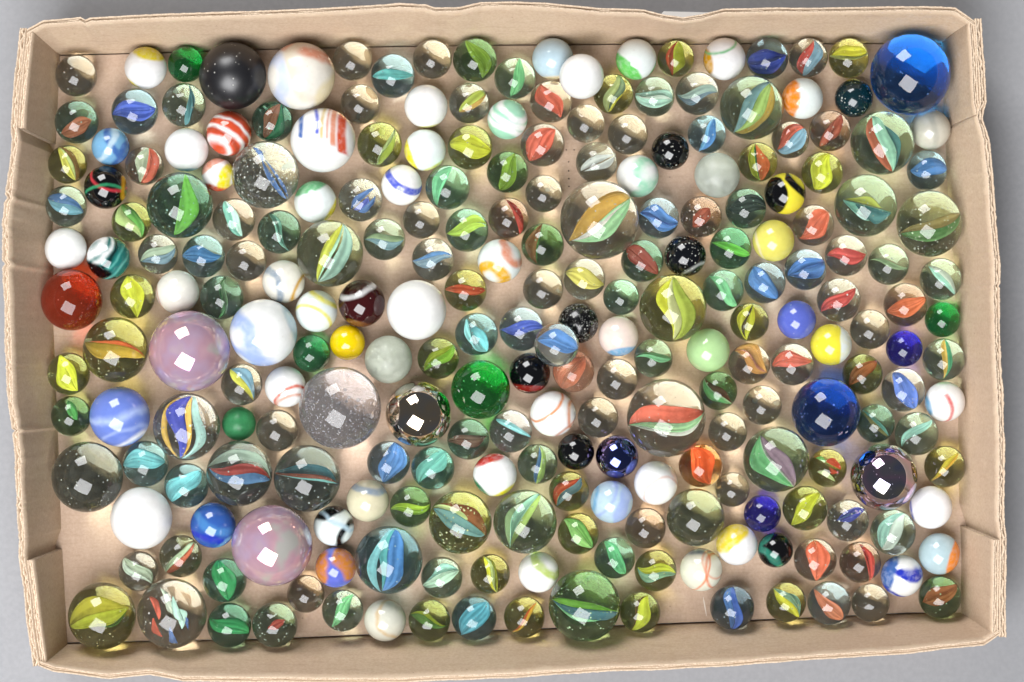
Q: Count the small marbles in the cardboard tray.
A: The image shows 200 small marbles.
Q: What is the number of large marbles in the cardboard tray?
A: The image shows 39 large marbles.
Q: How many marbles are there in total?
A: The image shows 239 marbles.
